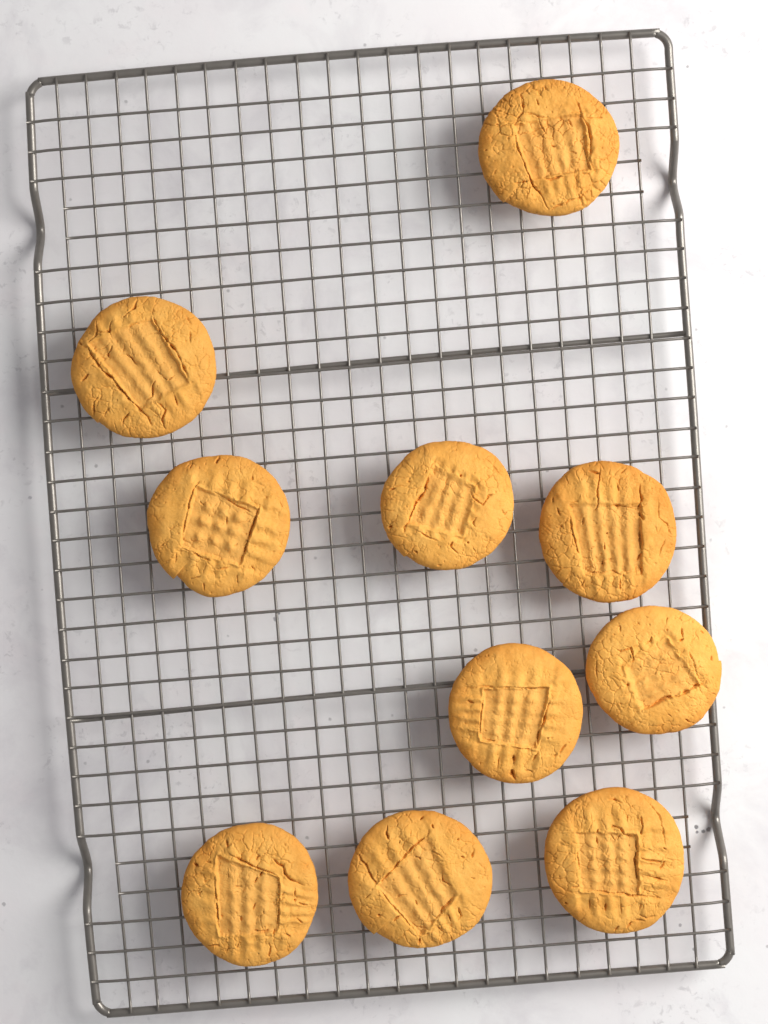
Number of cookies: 10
